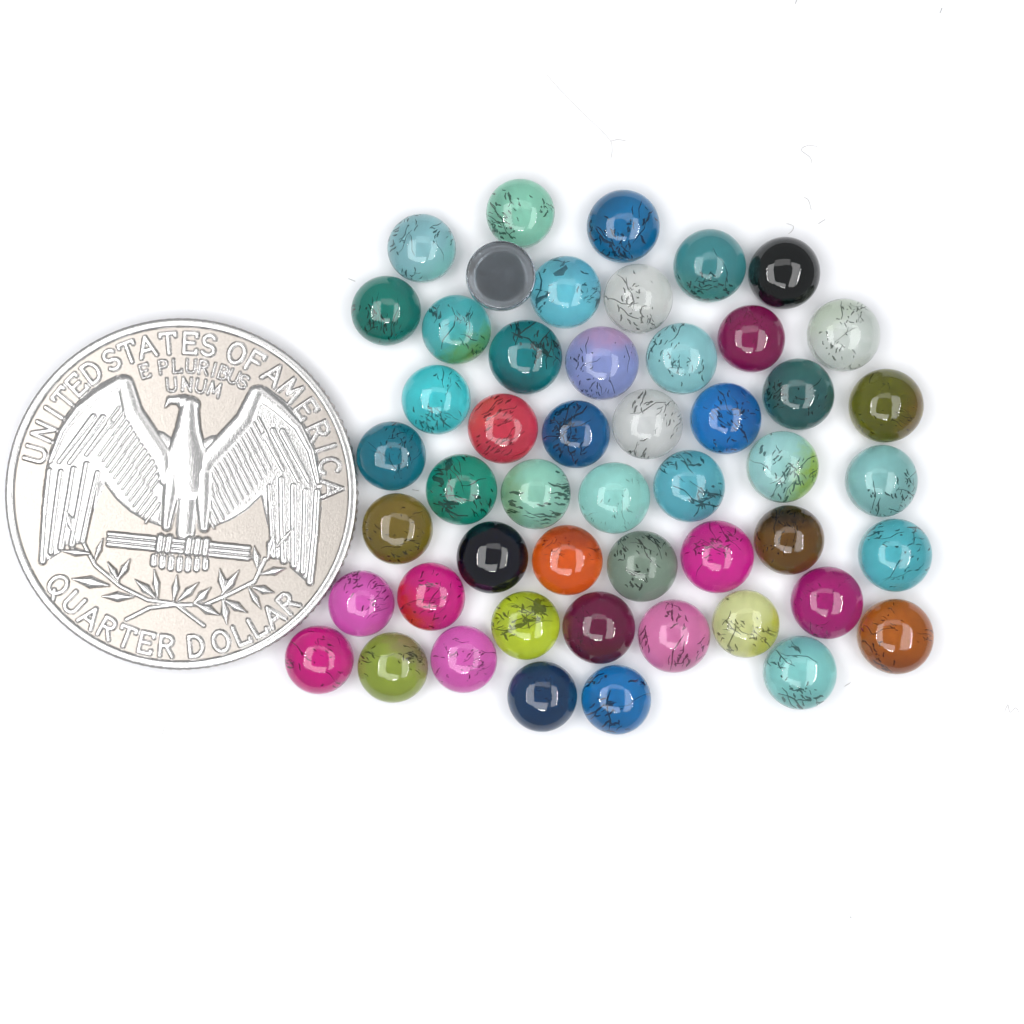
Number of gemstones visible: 50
